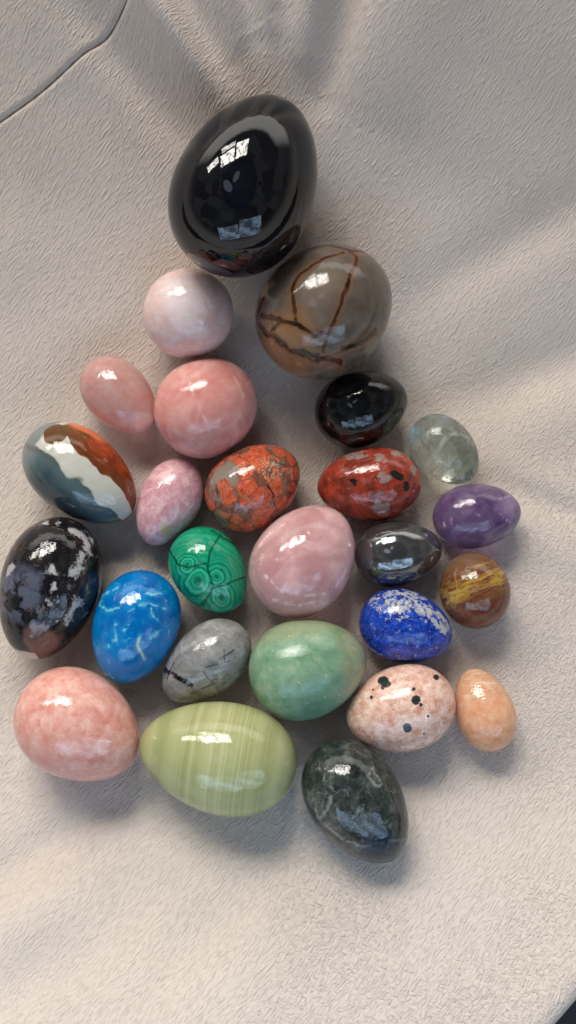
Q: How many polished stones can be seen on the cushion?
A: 26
